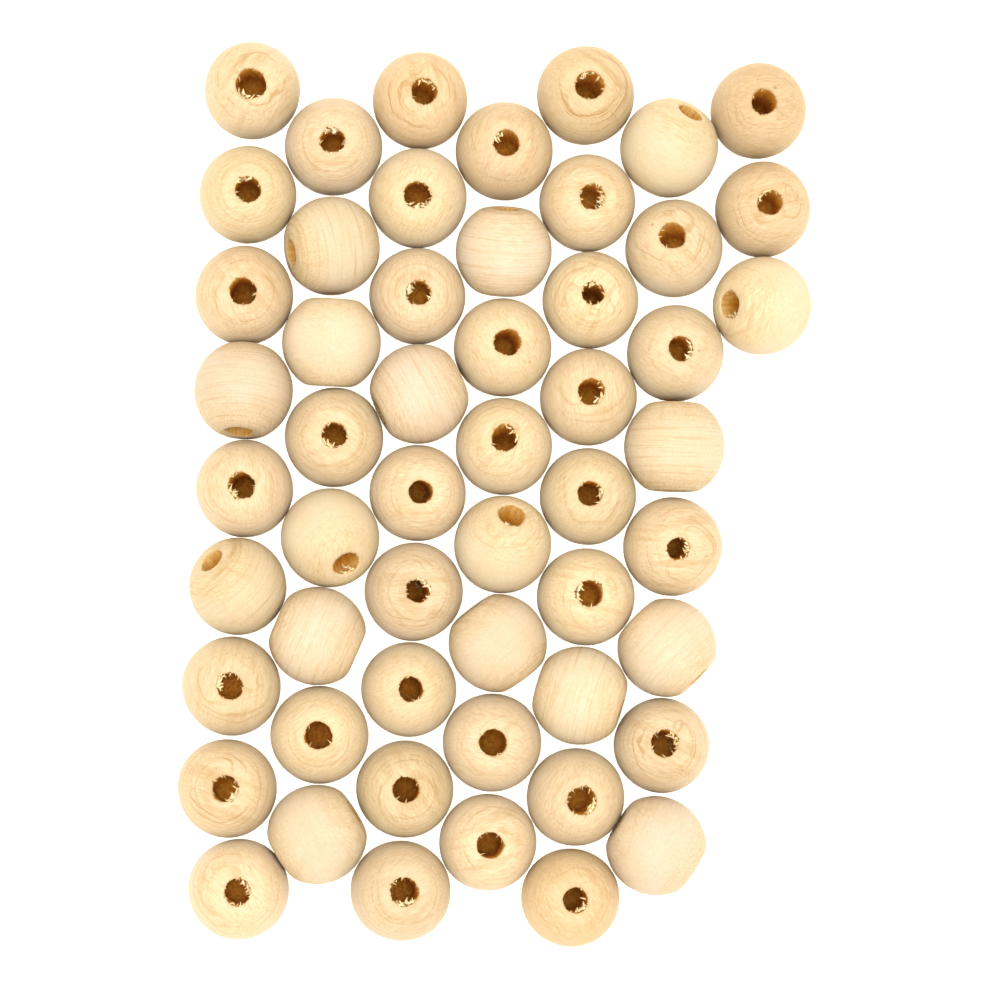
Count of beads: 54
